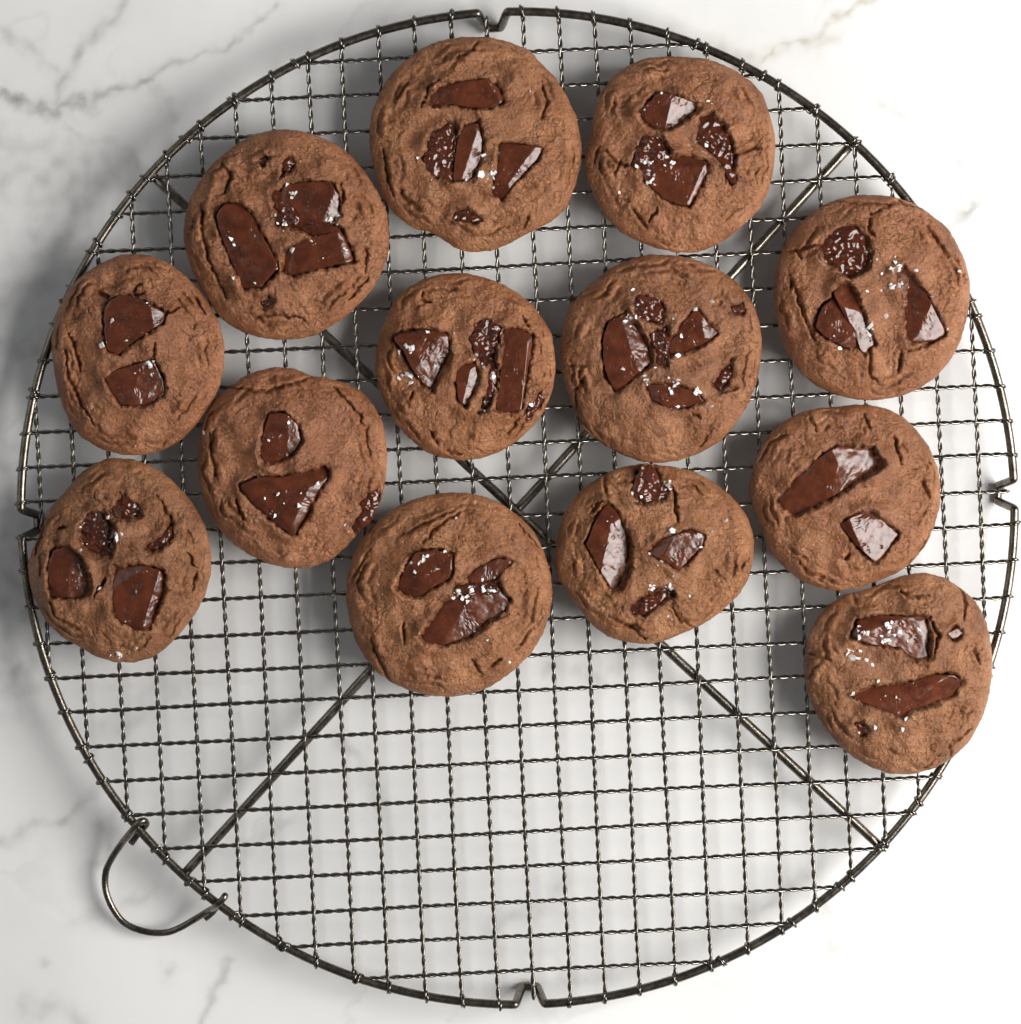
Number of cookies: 13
